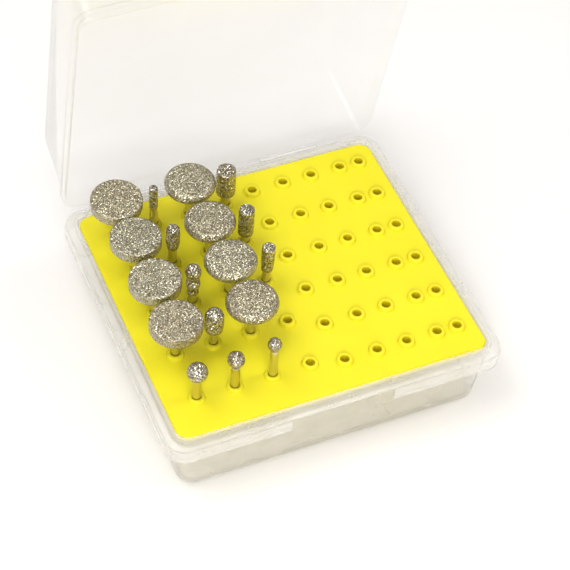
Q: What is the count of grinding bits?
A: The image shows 18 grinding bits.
